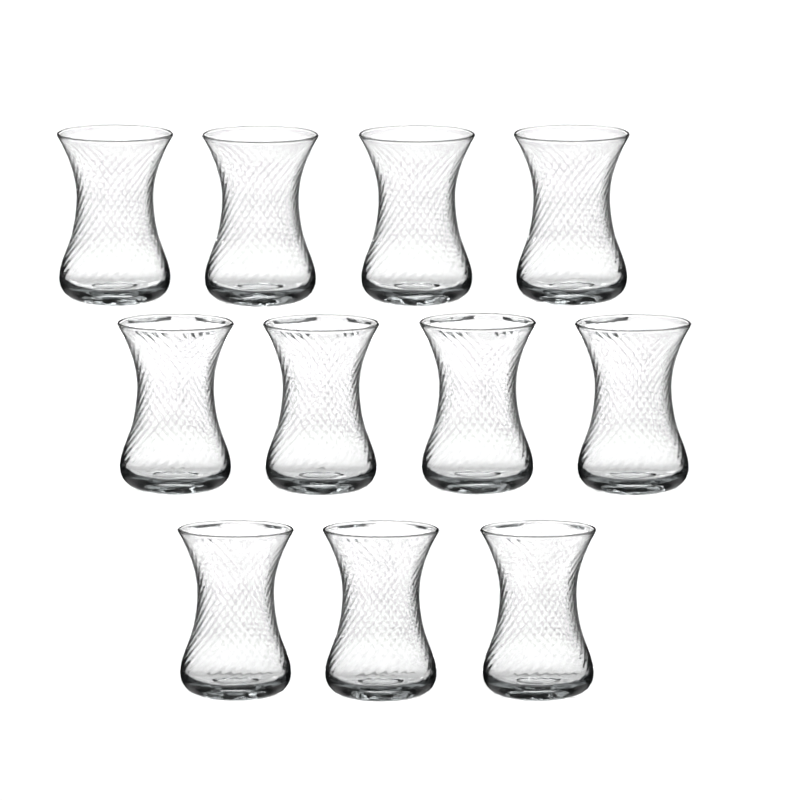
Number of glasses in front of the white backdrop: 11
